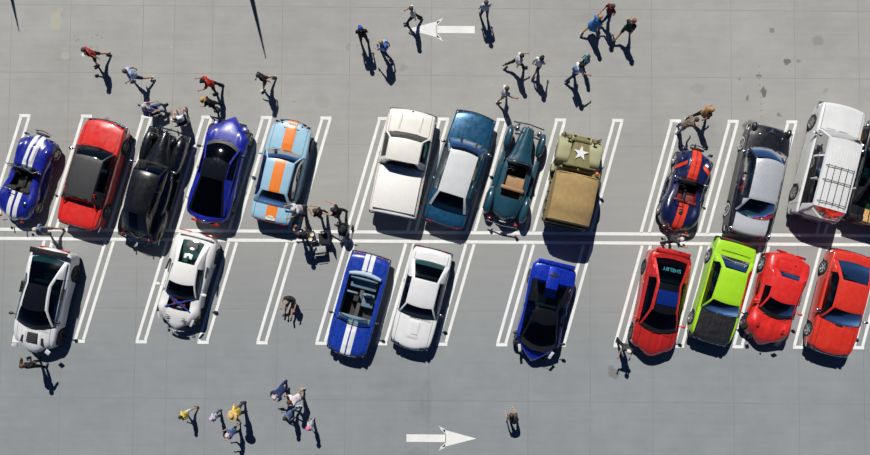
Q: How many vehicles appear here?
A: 22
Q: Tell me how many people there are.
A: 39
